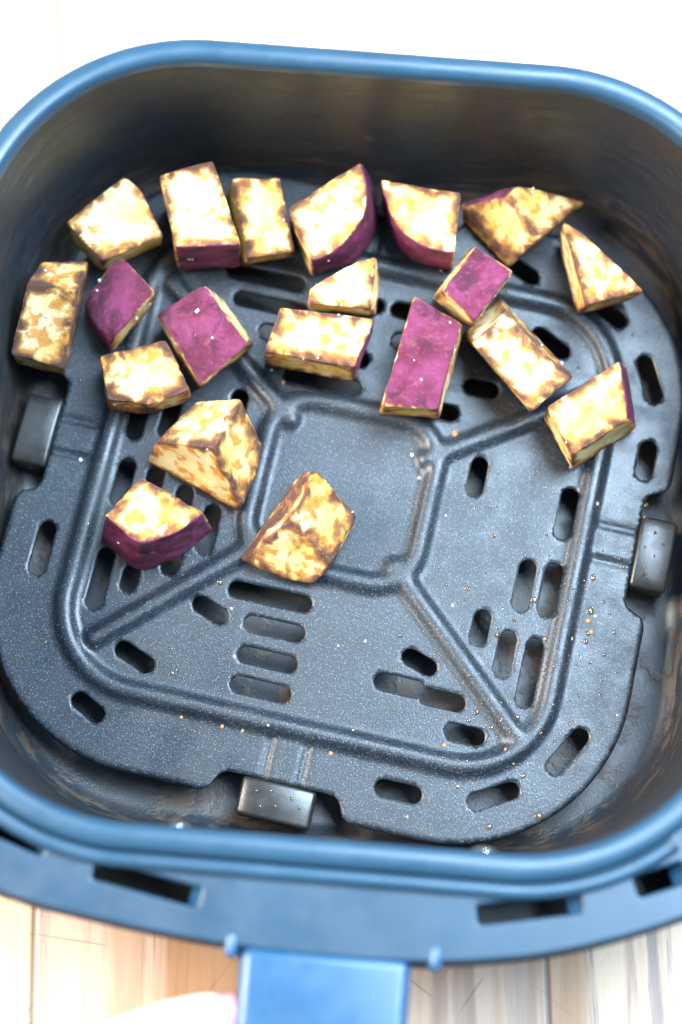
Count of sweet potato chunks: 20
